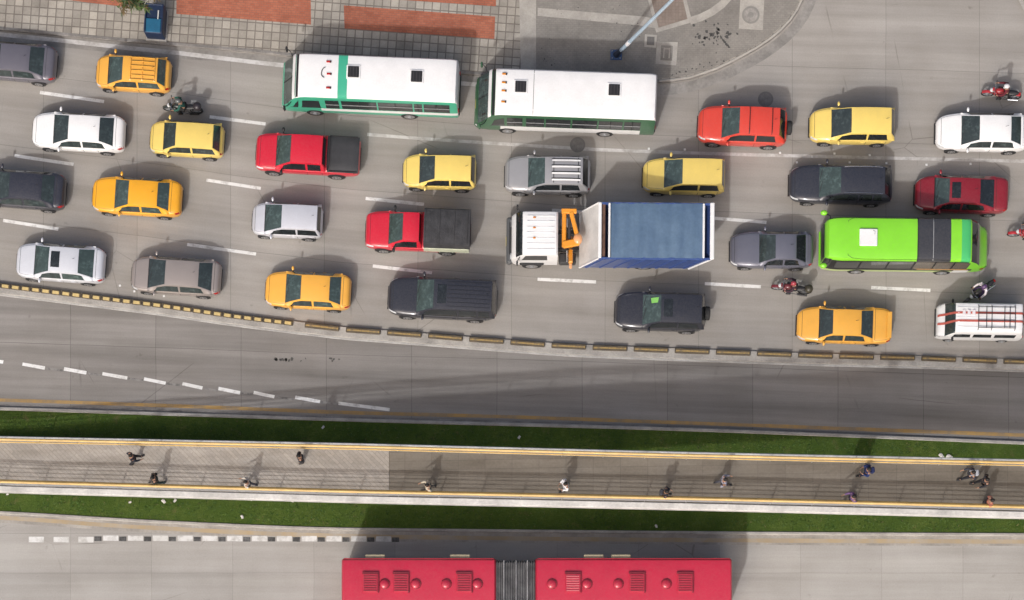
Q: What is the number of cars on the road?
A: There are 22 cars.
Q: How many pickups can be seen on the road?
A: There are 2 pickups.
